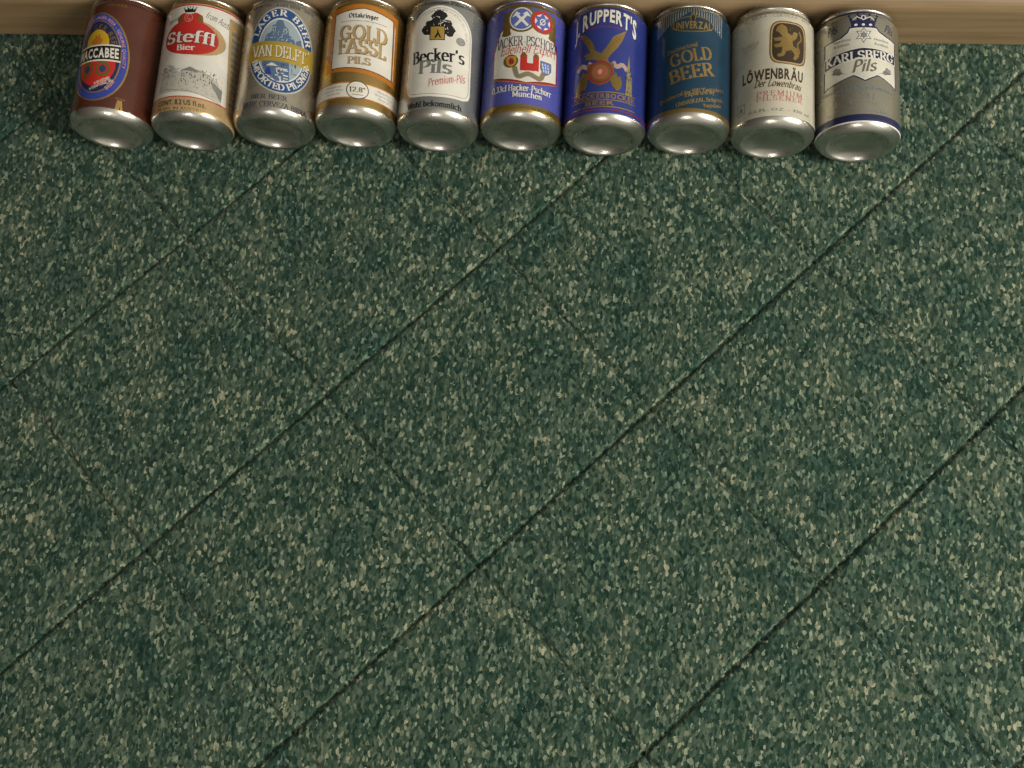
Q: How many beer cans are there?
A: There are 10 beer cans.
